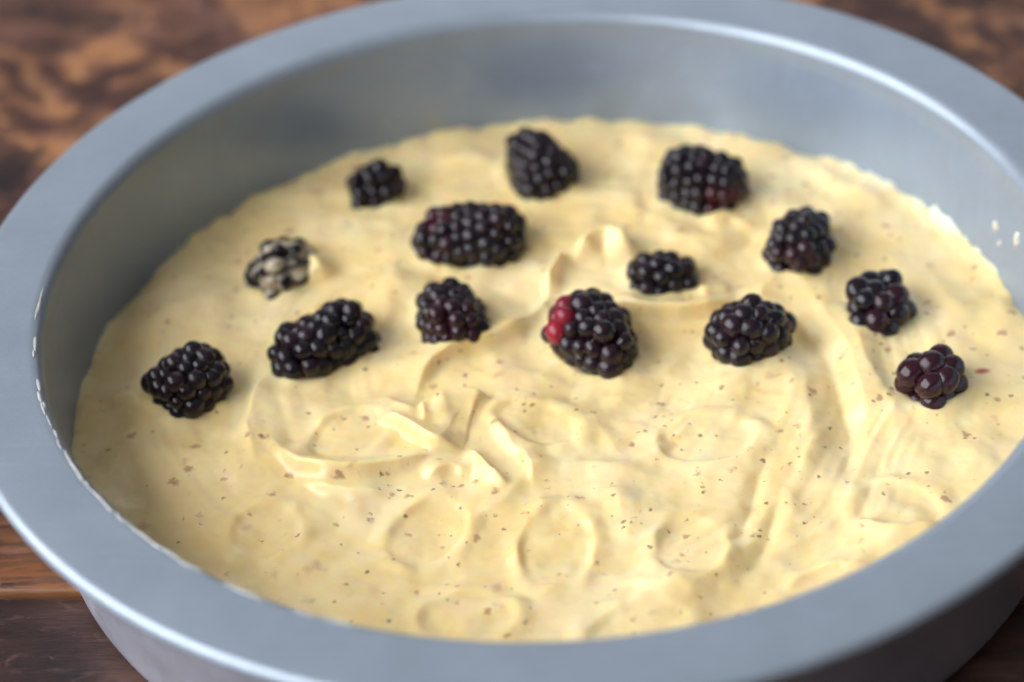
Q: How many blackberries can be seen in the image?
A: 14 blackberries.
